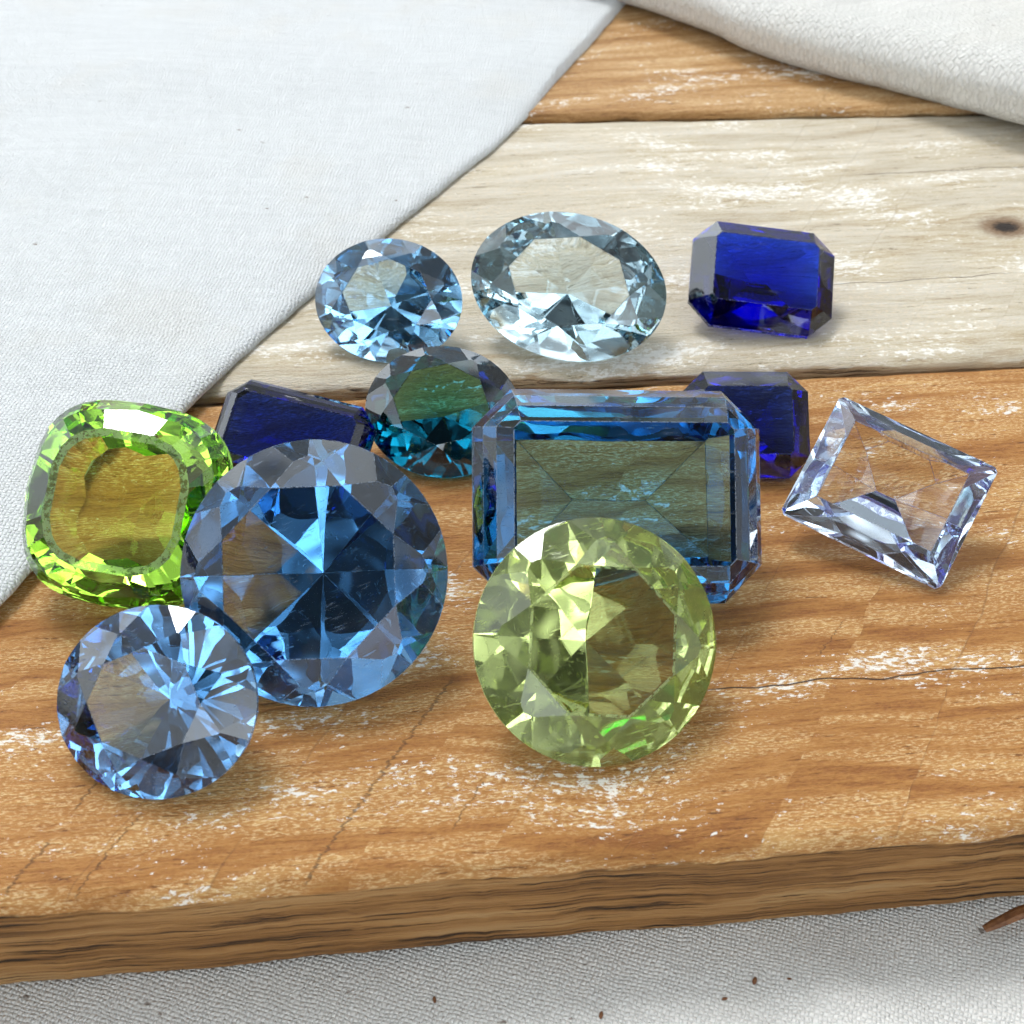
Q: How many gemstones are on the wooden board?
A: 12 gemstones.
